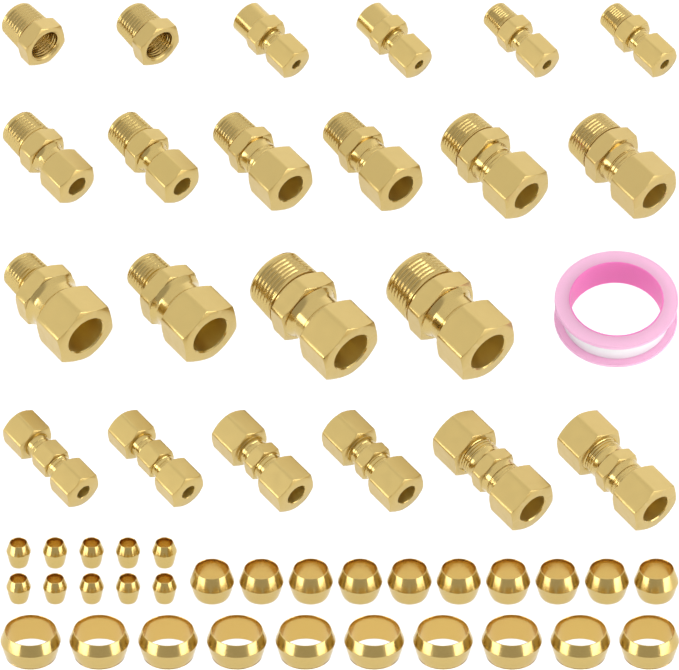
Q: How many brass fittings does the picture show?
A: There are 22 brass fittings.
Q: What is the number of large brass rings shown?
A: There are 10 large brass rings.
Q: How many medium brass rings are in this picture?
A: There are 10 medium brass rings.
